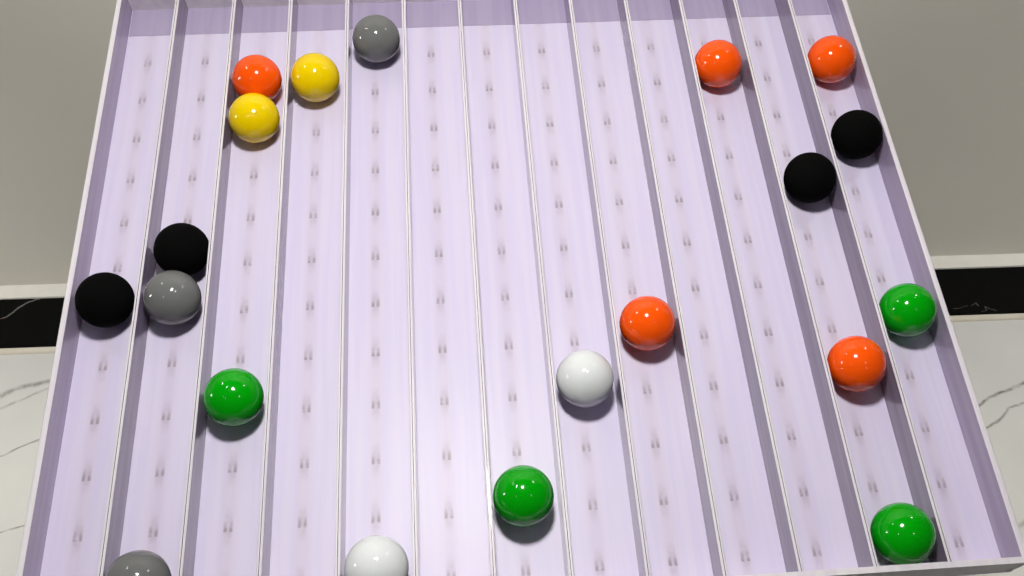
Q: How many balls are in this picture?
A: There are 20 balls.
